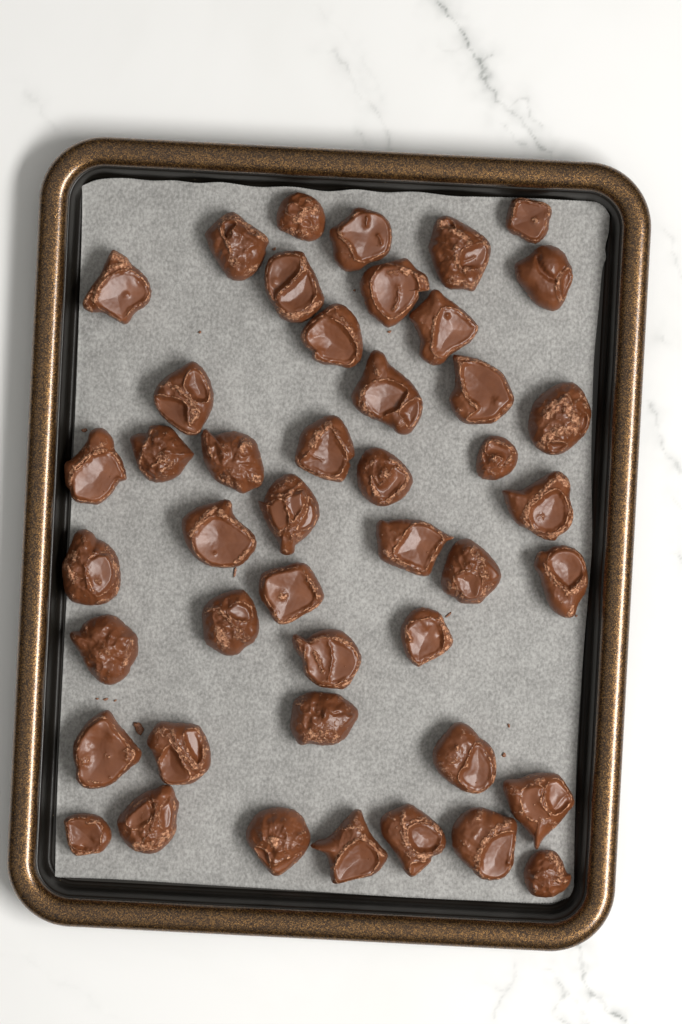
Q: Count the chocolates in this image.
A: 45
